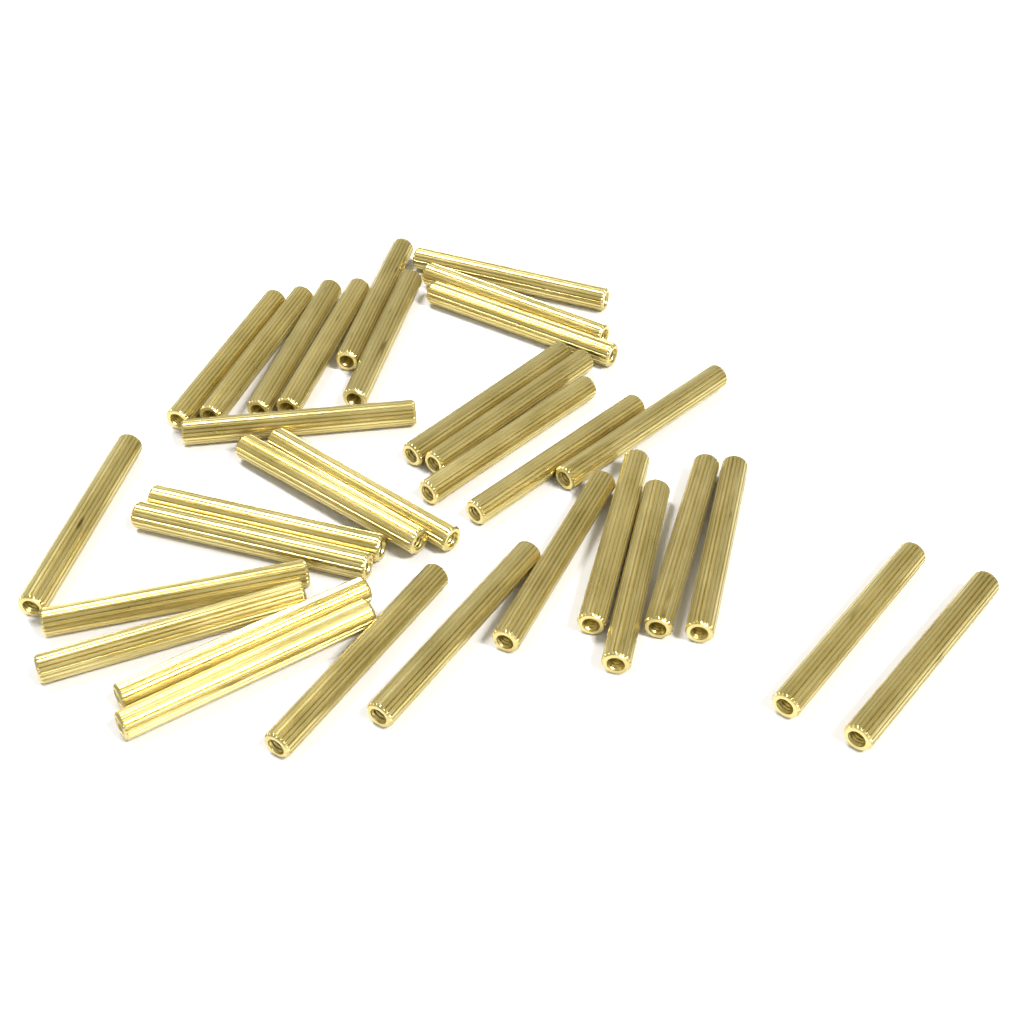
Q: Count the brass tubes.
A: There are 33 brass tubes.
